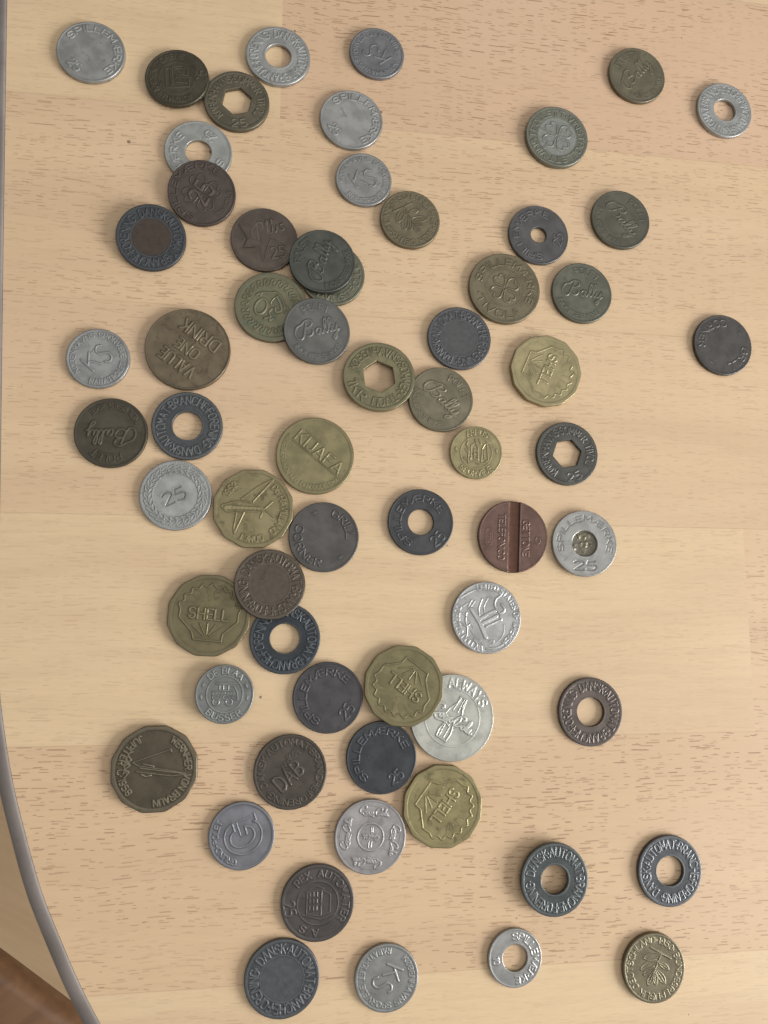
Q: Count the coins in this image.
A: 63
